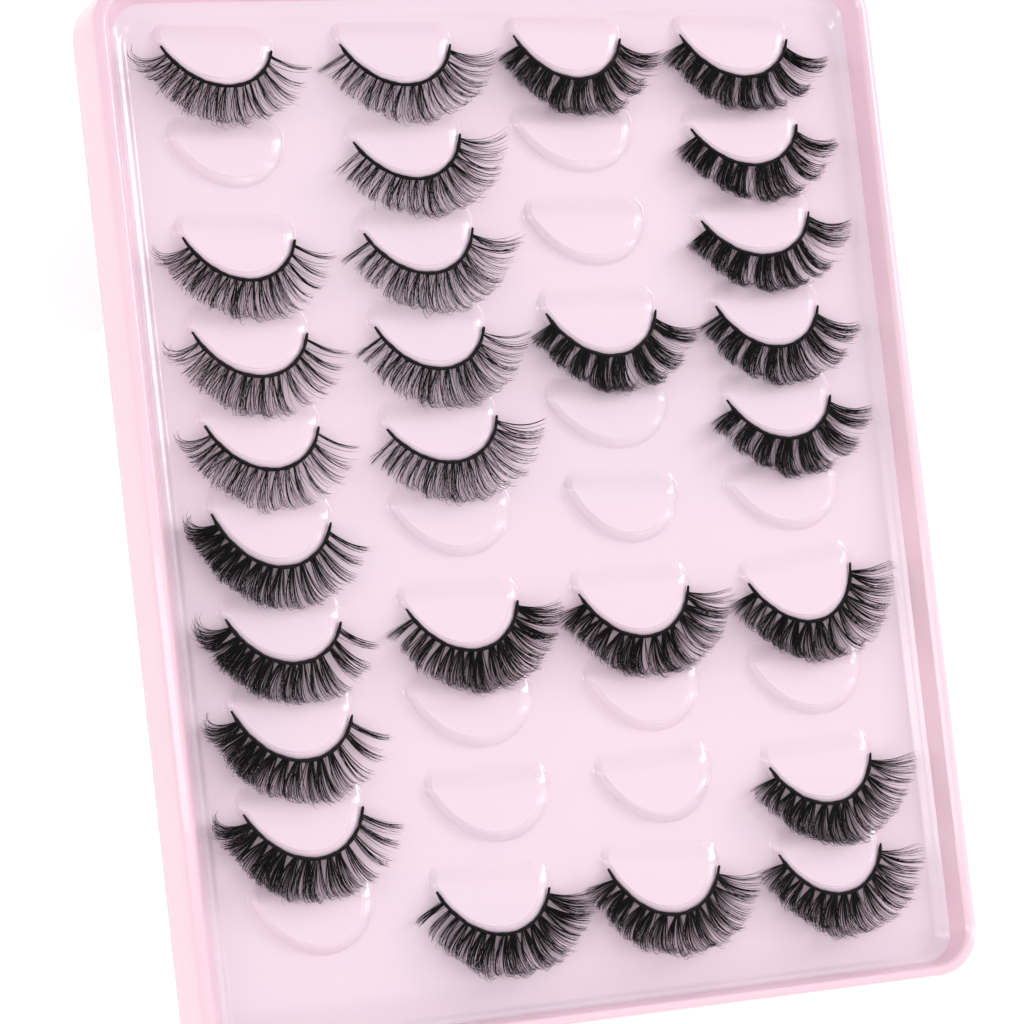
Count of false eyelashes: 27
